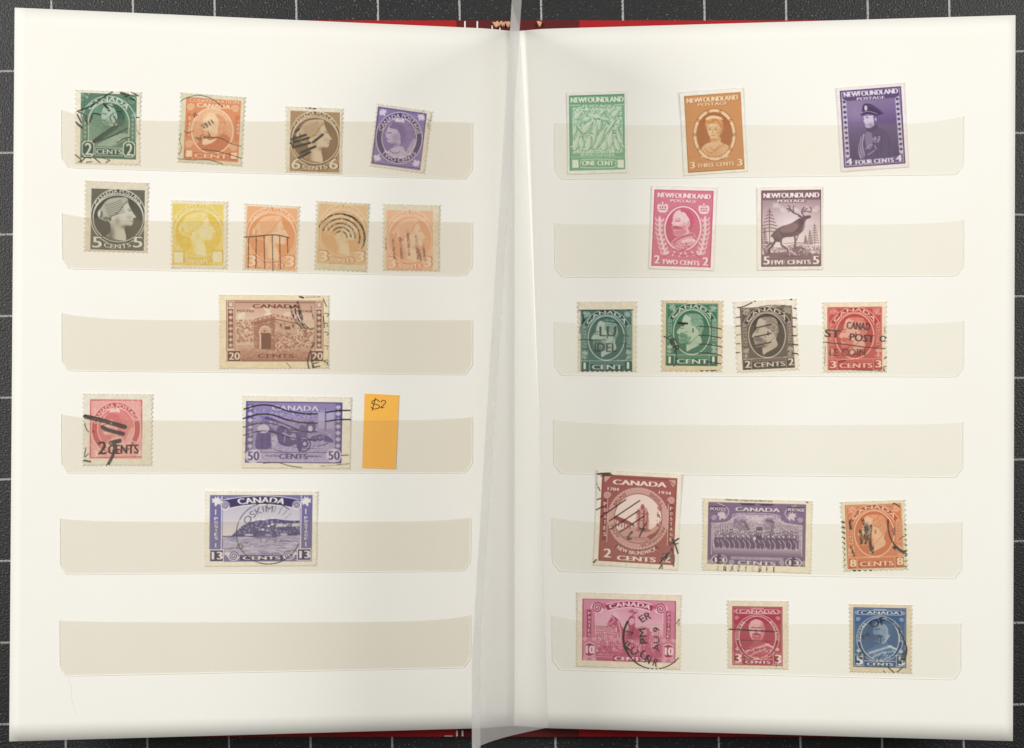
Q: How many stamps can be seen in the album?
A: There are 28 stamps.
